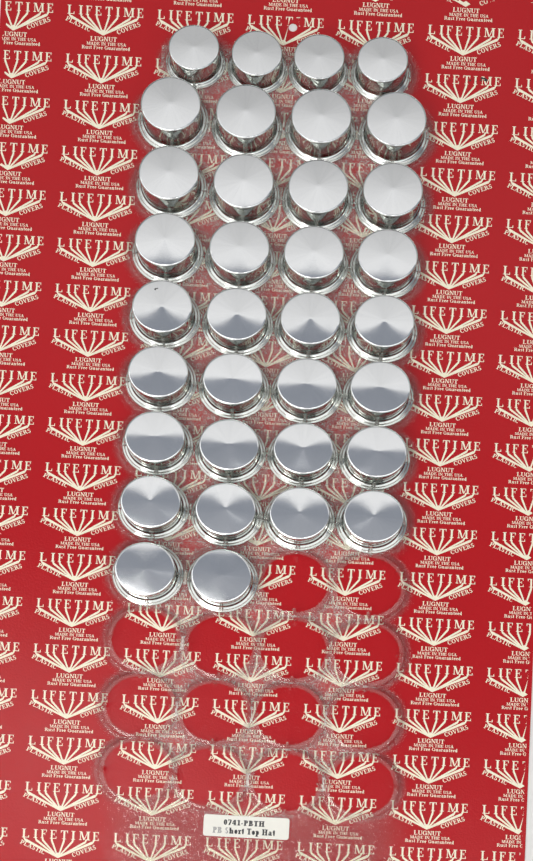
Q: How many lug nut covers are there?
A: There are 34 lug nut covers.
